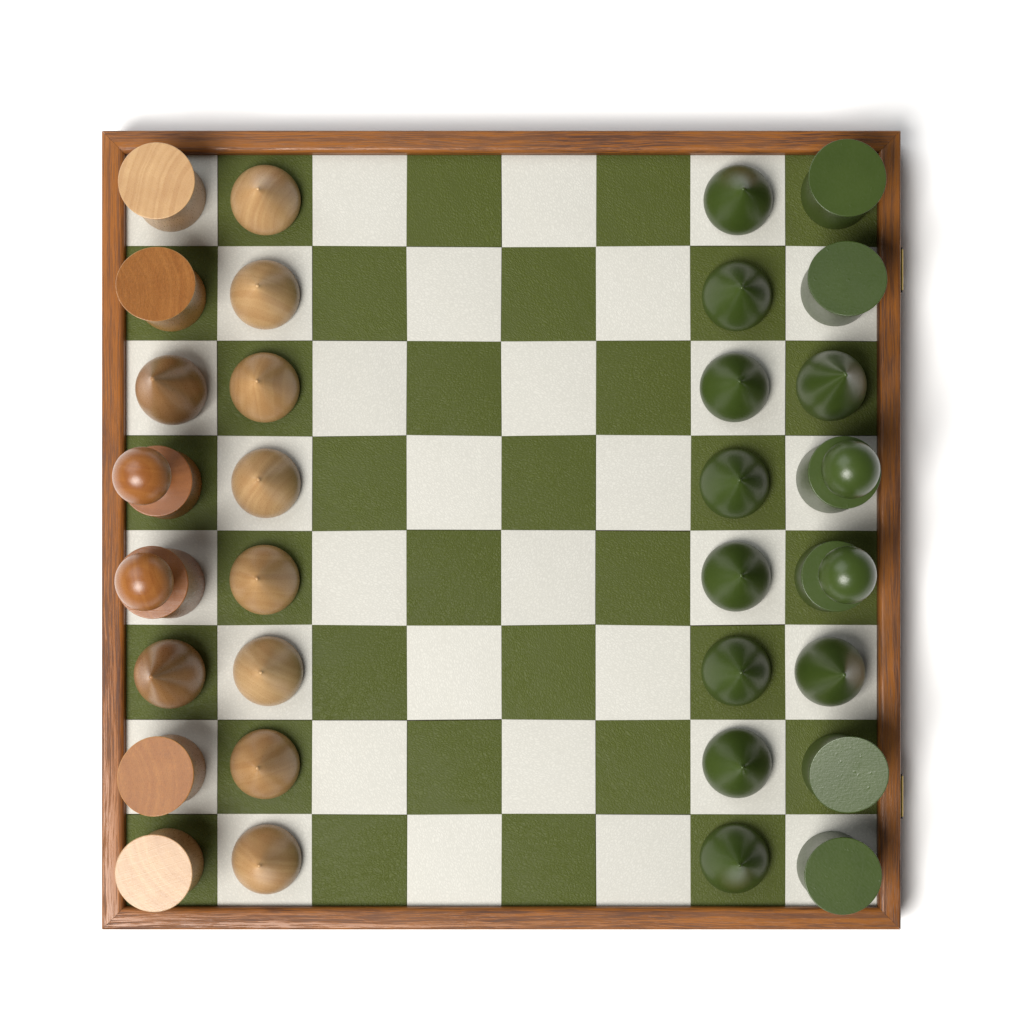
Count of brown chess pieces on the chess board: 16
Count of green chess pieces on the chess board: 16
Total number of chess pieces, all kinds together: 32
